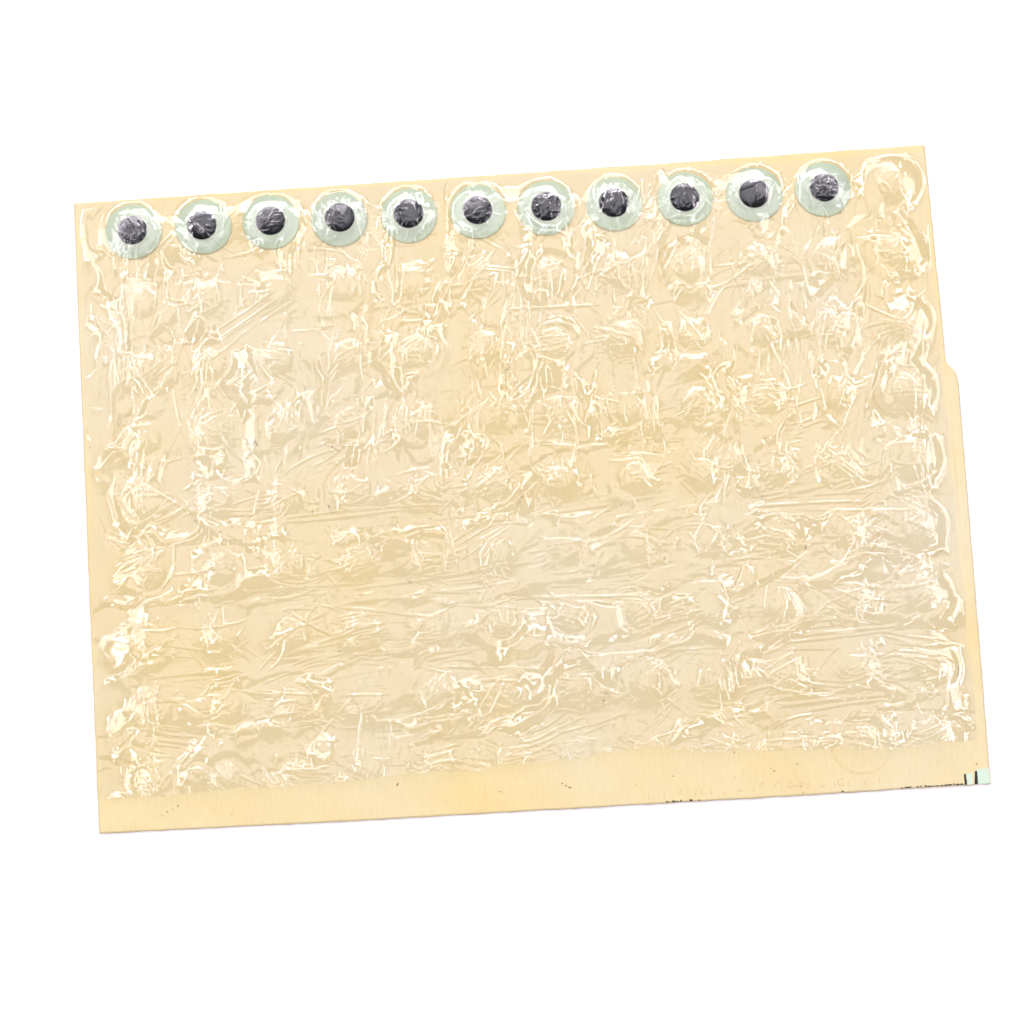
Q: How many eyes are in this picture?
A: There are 11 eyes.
